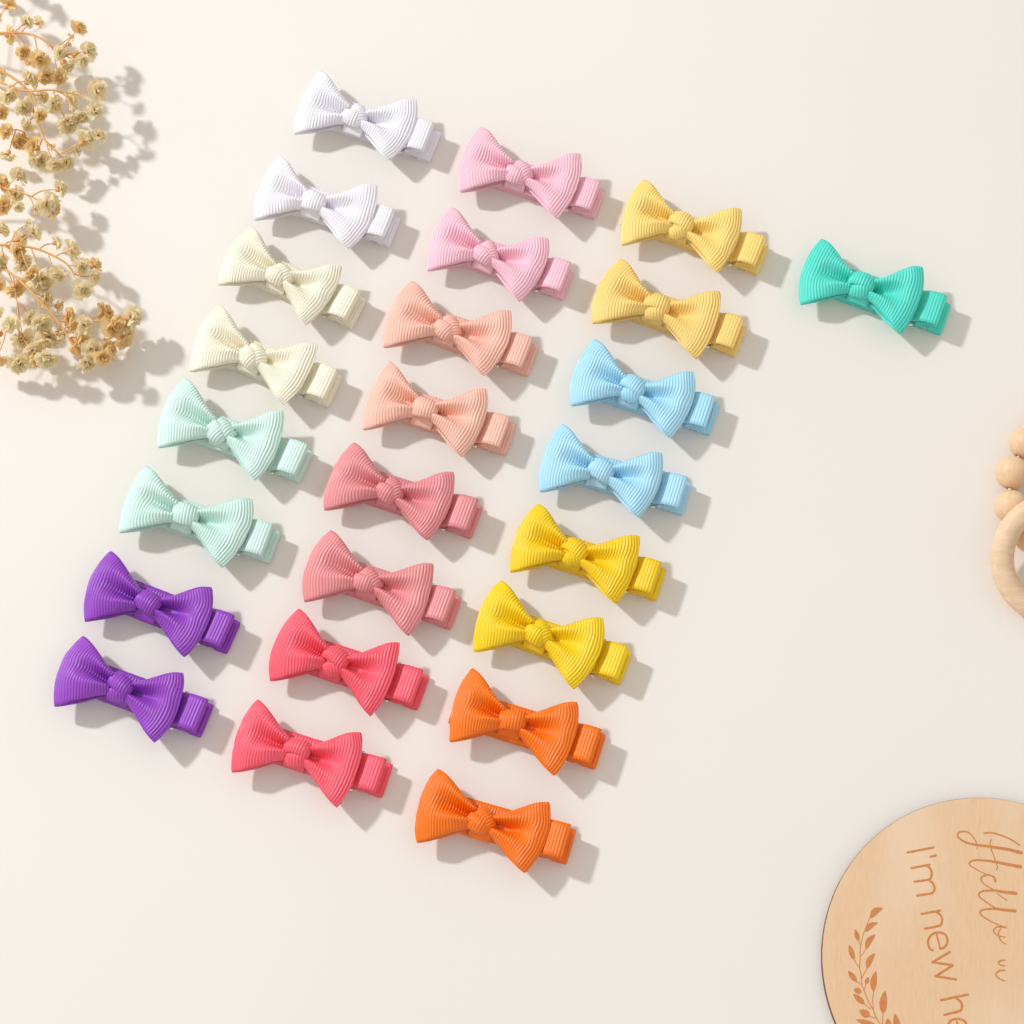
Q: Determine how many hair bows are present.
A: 25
